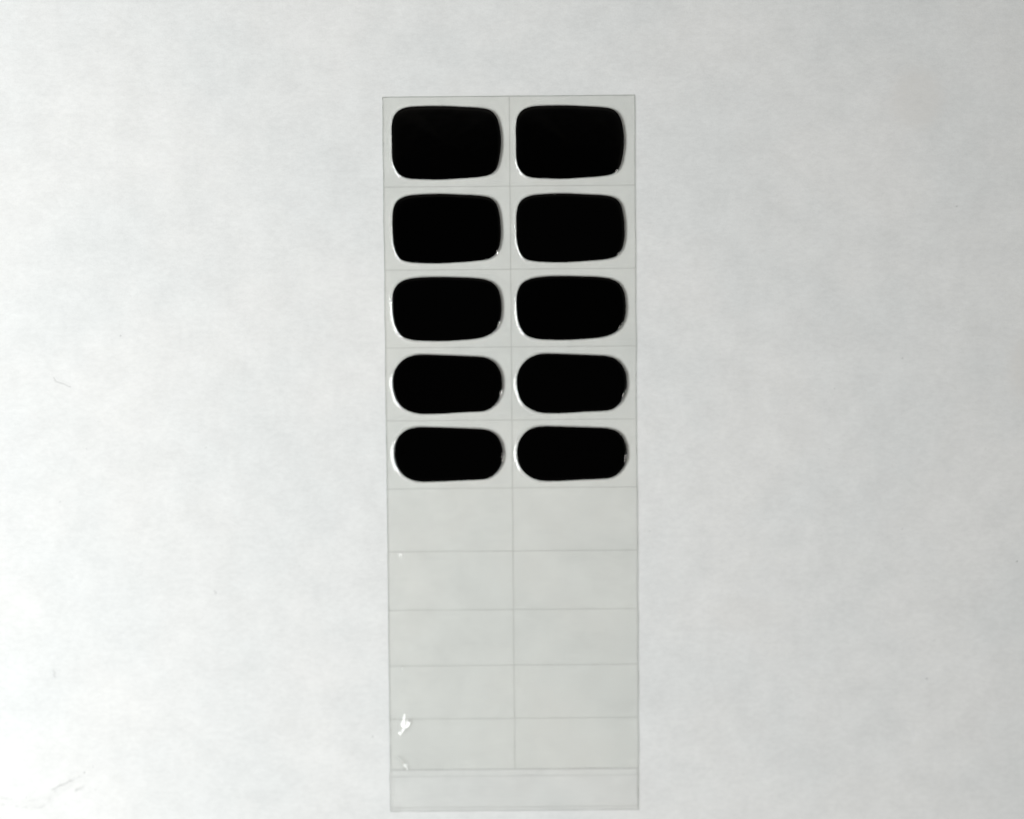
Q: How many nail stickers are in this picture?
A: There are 10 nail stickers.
